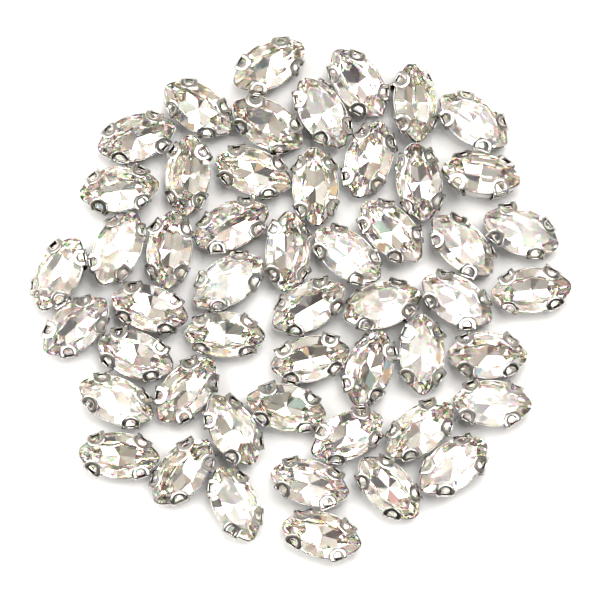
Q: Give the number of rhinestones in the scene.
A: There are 51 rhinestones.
